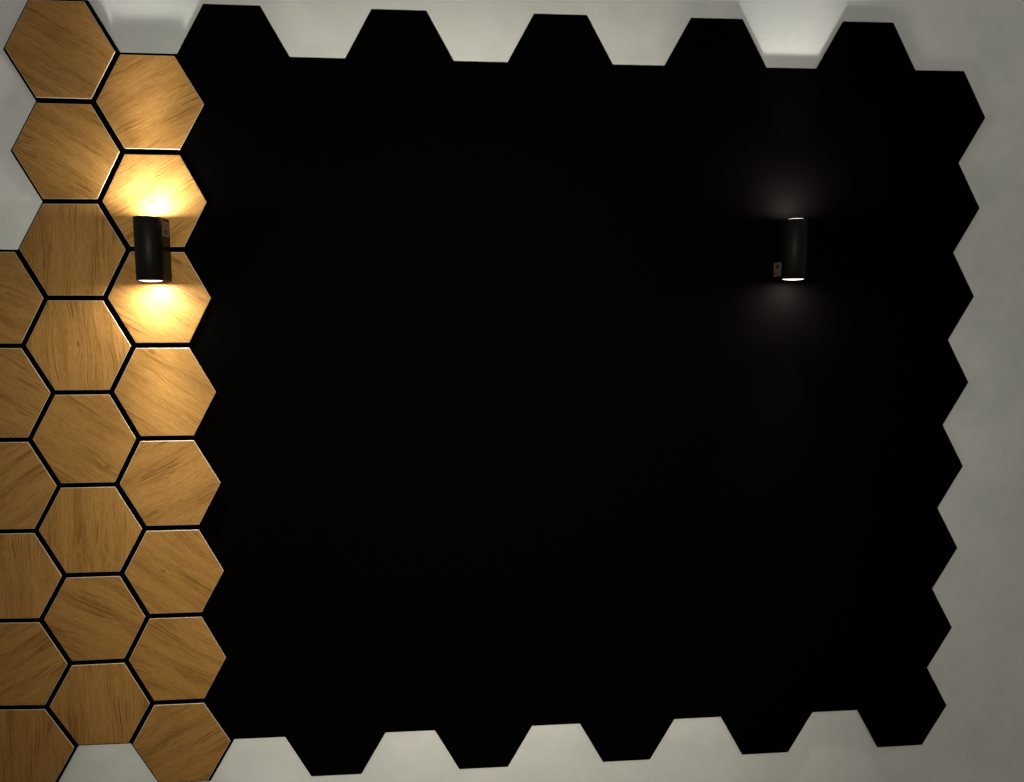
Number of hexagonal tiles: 22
